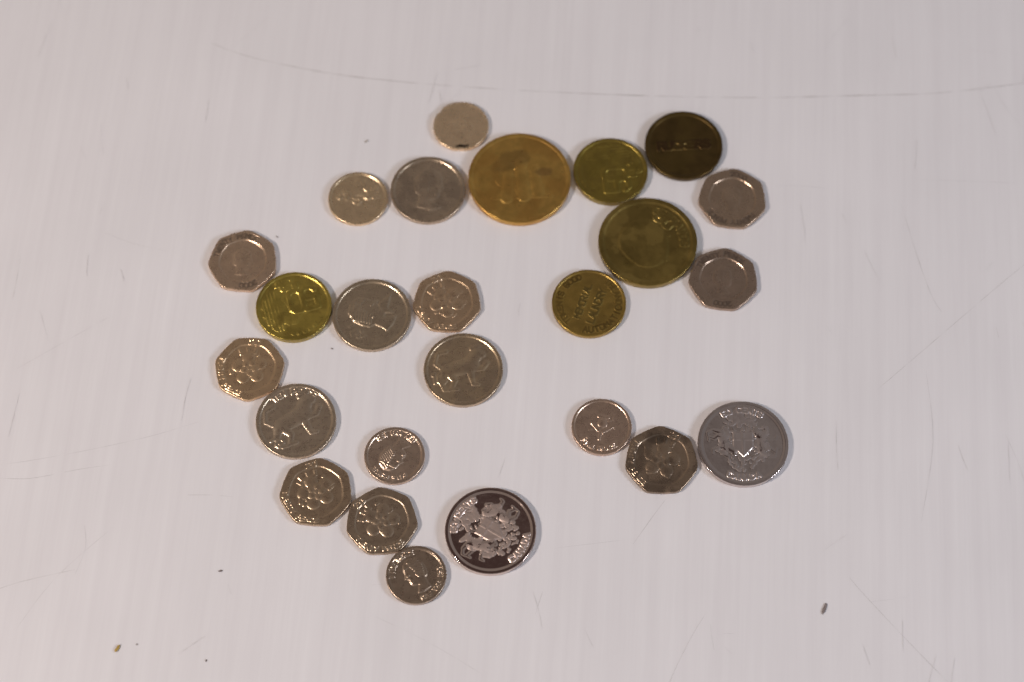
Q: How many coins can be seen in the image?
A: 25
